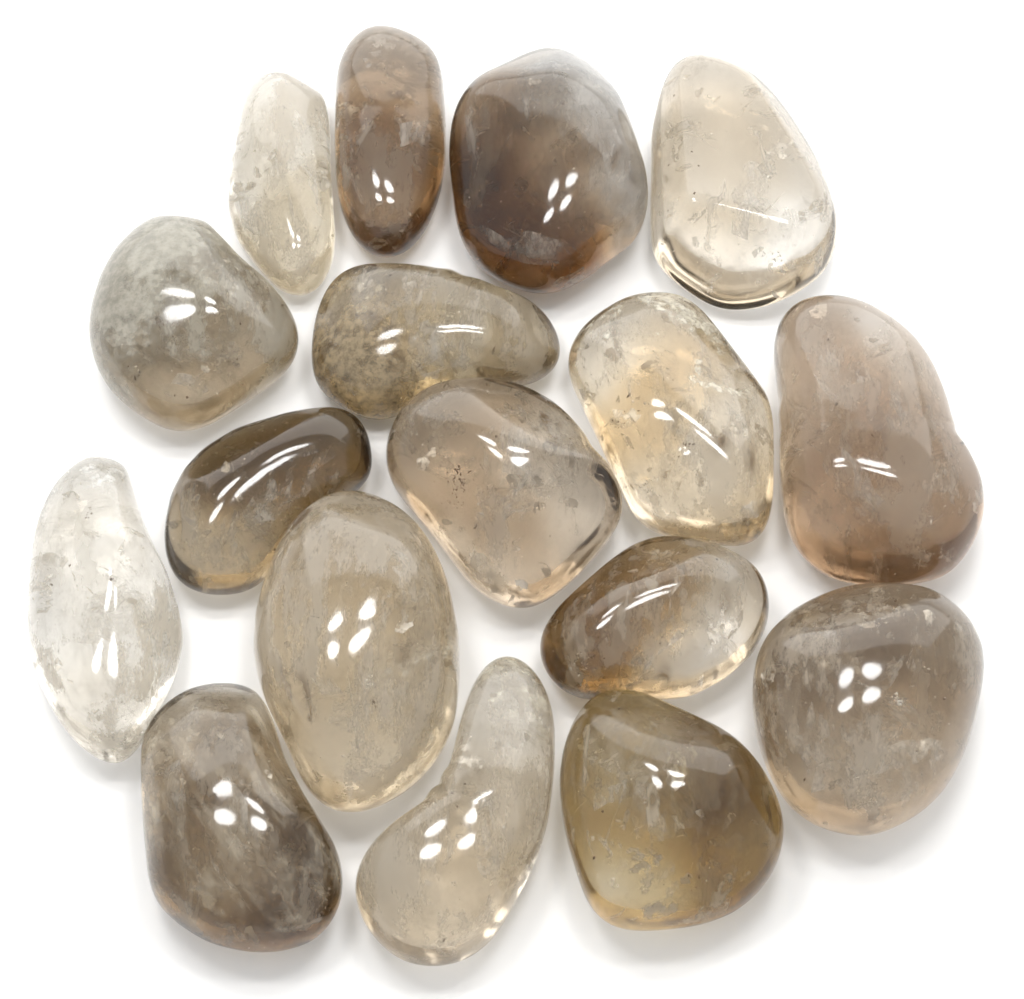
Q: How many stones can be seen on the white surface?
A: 17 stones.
